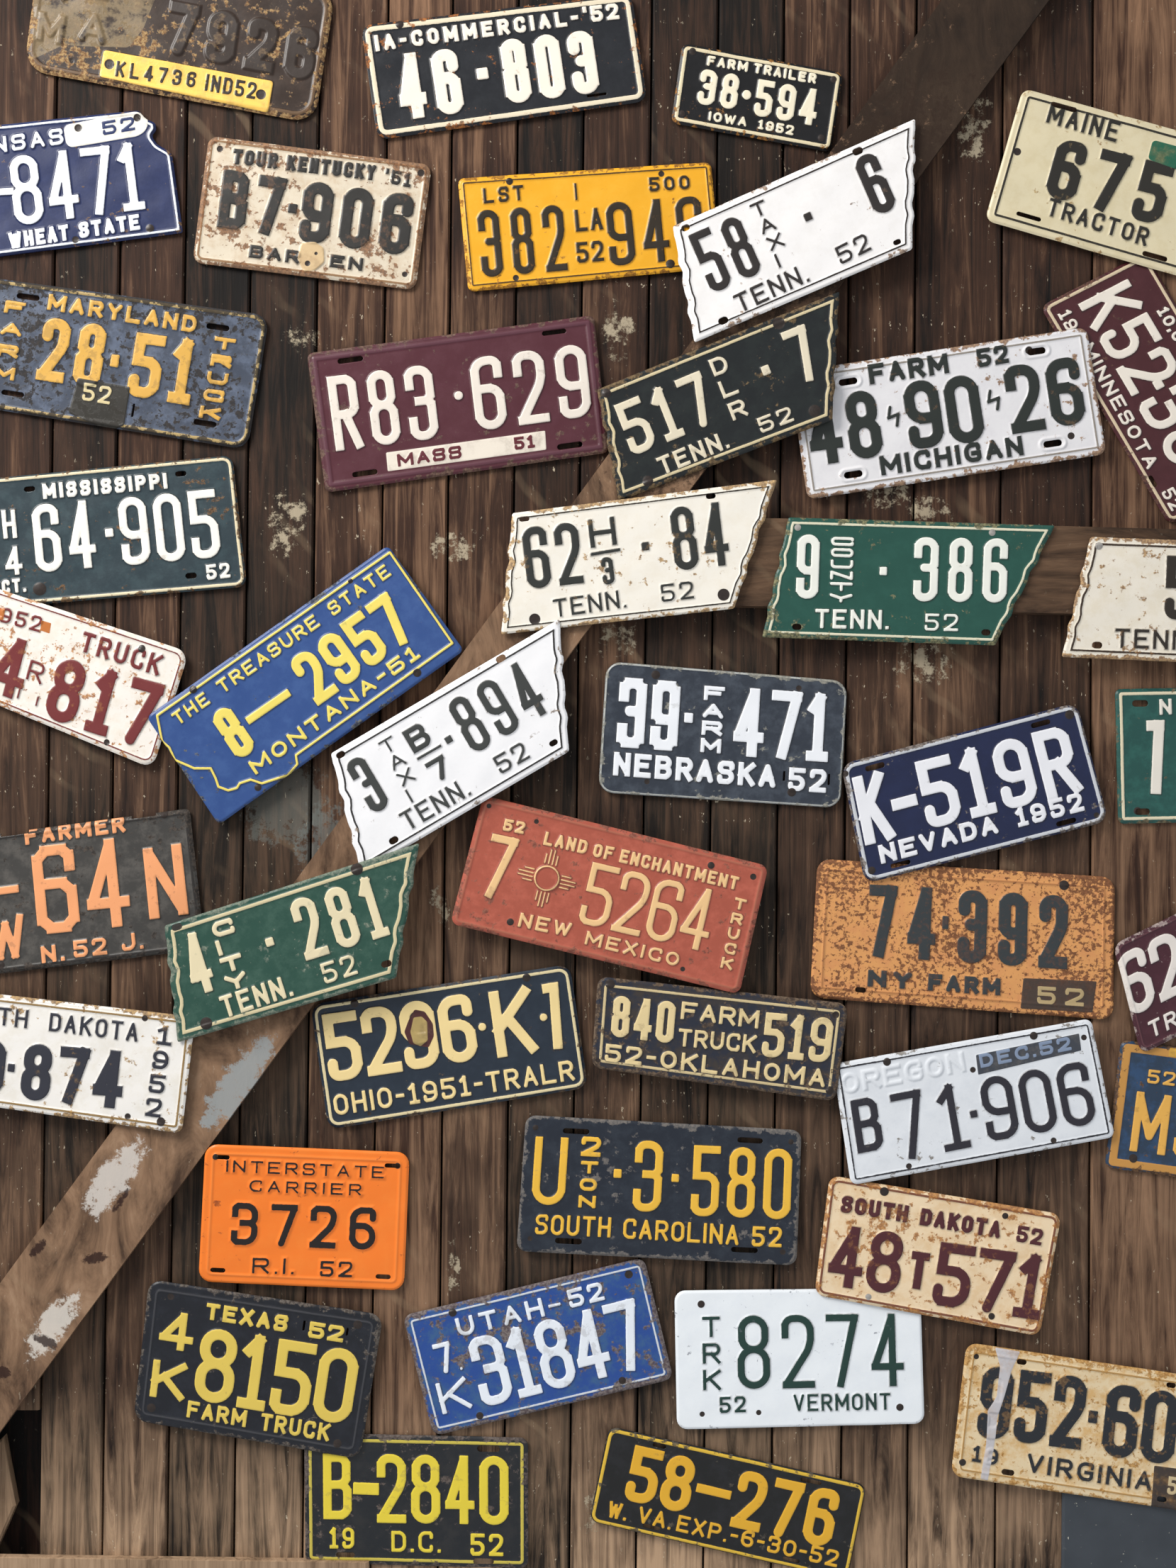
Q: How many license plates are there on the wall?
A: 42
